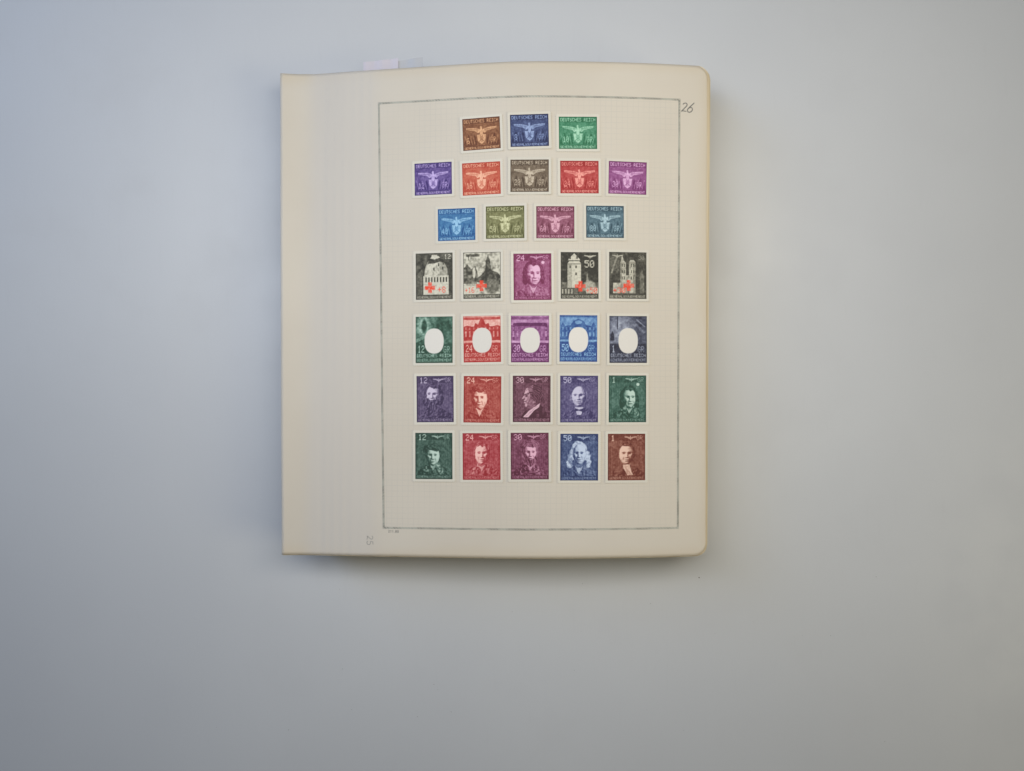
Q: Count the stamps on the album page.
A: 32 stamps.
